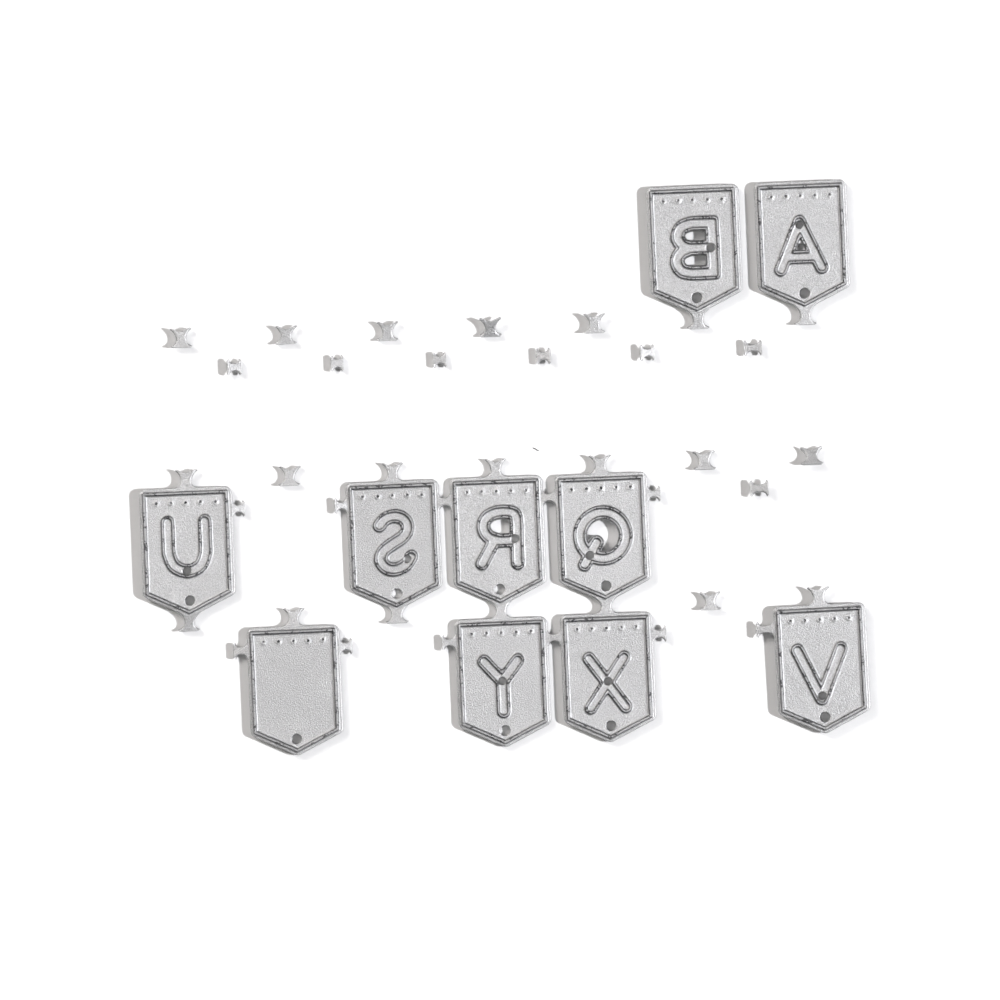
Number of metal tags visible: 10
